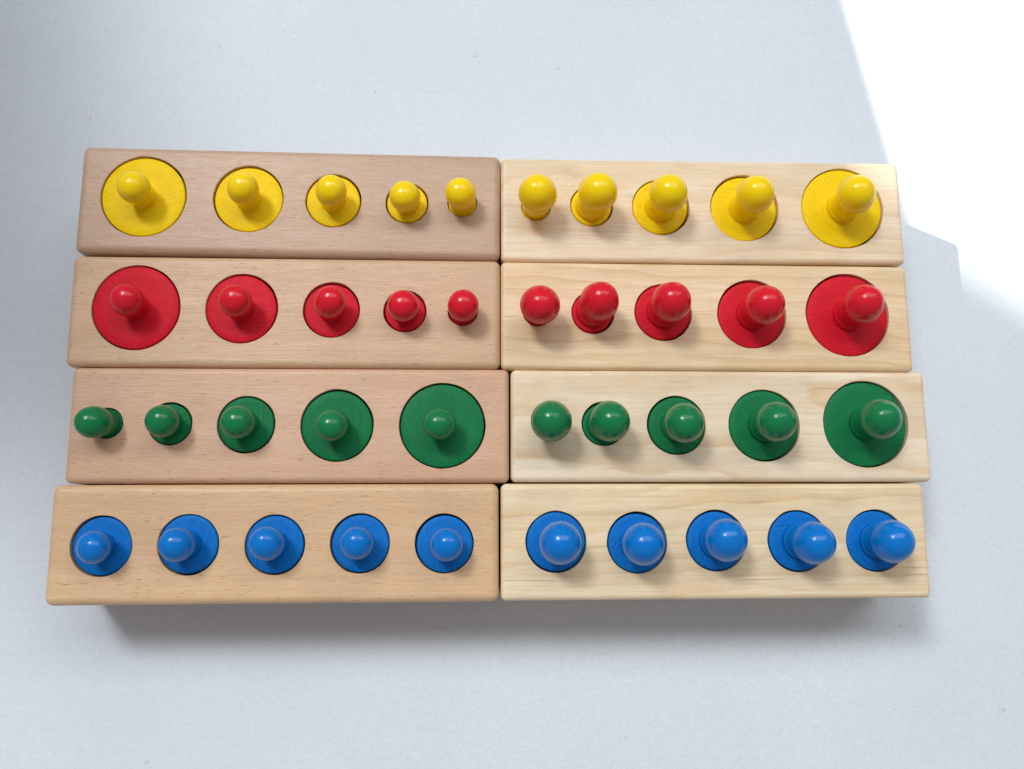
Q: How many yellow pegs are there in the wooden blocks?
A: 10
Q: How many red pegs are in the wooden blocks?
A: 10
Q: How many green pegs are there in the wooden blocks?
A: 10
